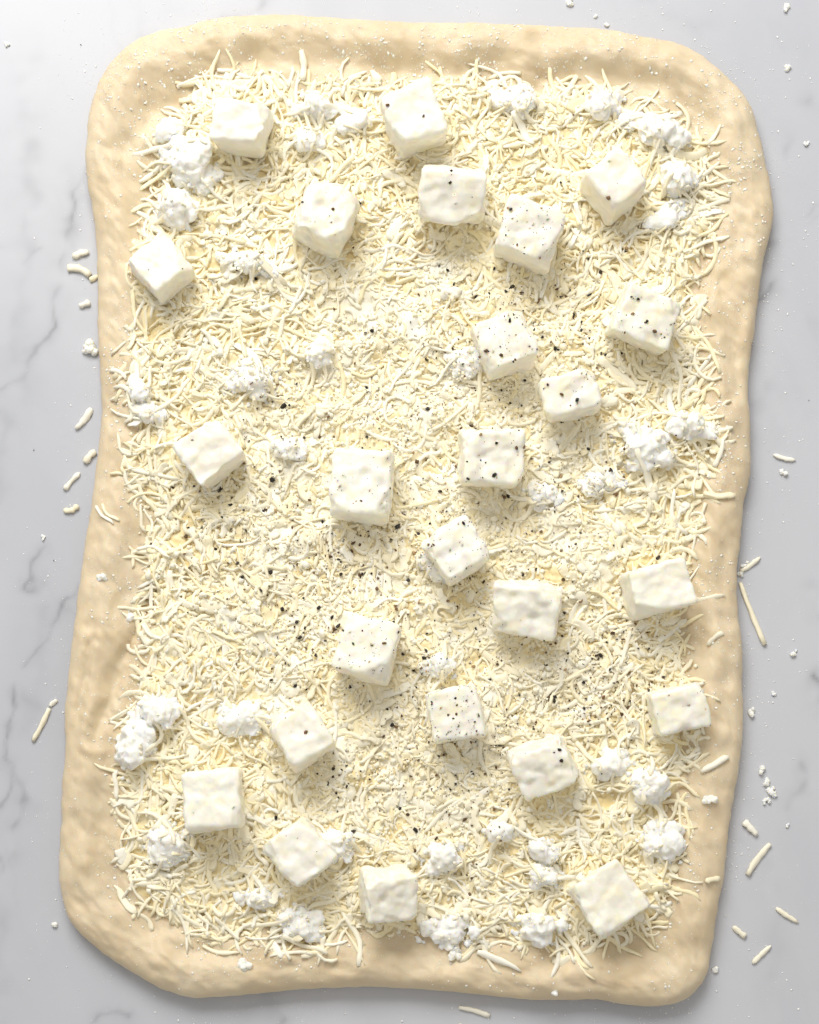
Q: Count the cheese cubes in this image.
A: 25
